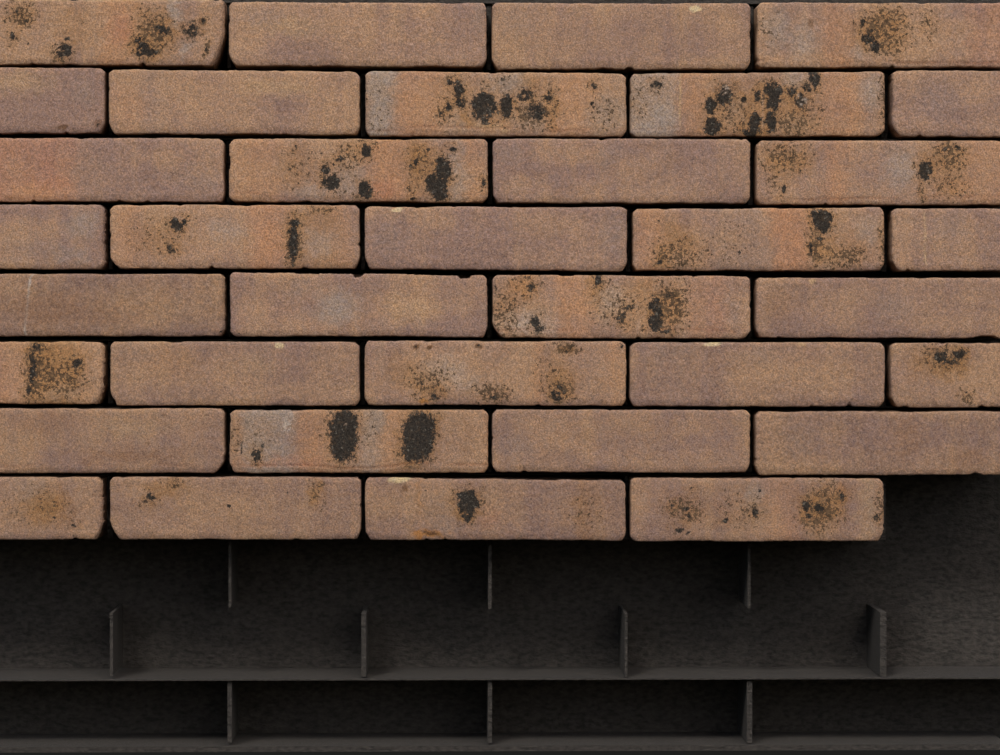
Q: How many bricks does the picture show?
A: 35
